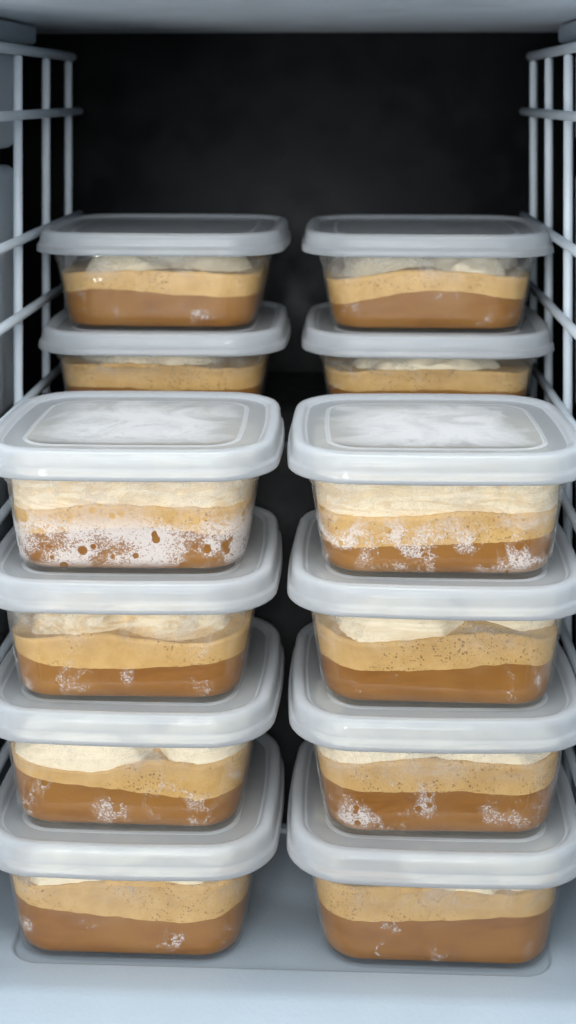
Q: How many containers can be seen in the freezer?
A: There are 12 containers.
